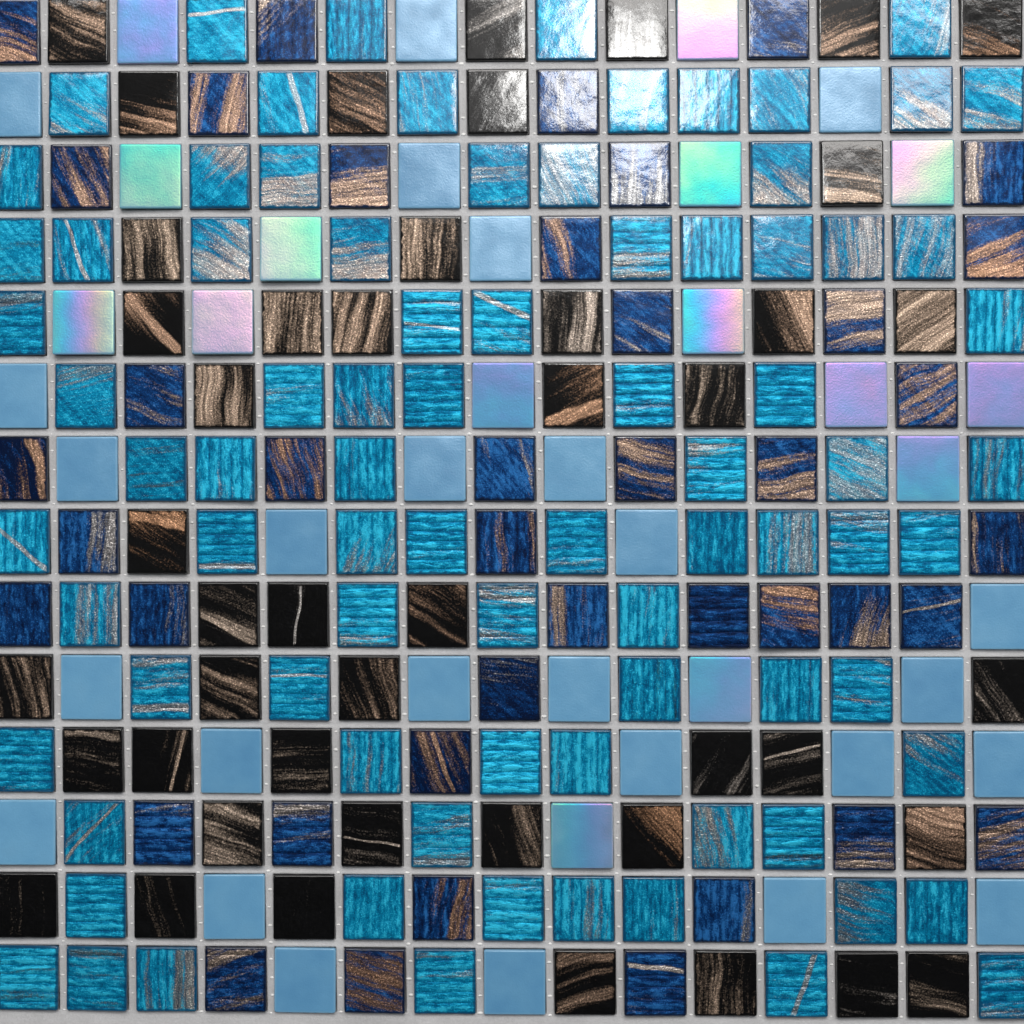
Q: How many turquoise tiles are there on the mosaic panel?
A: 83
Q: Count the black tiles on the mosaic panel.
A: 45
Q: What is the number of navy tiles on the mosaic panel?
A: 41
